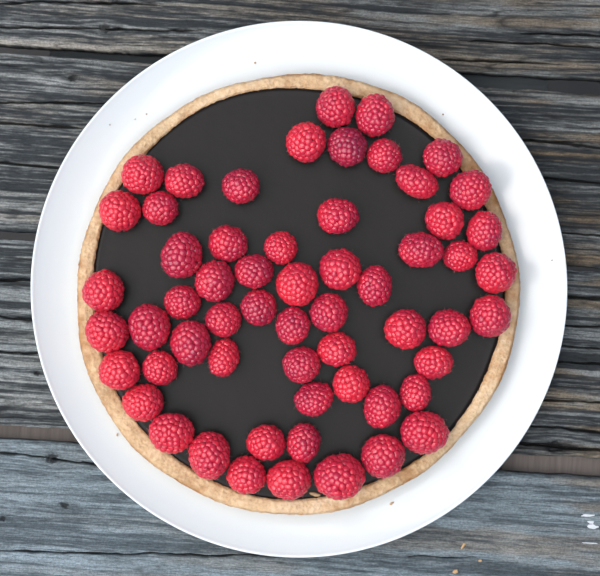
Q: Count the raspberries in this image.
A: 59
